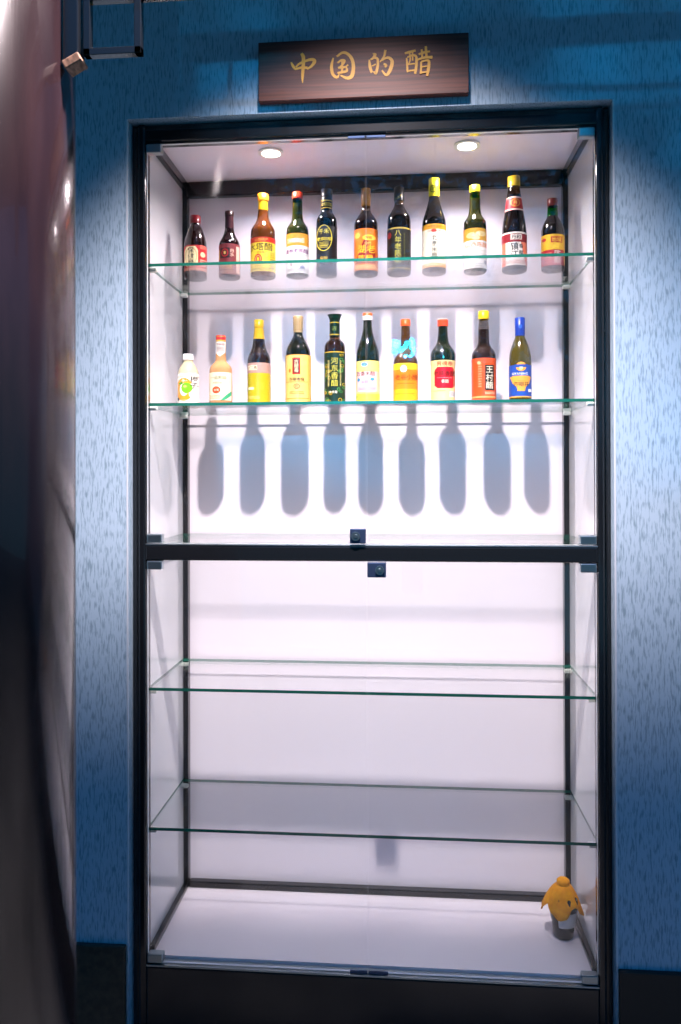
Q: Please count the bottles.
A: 21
